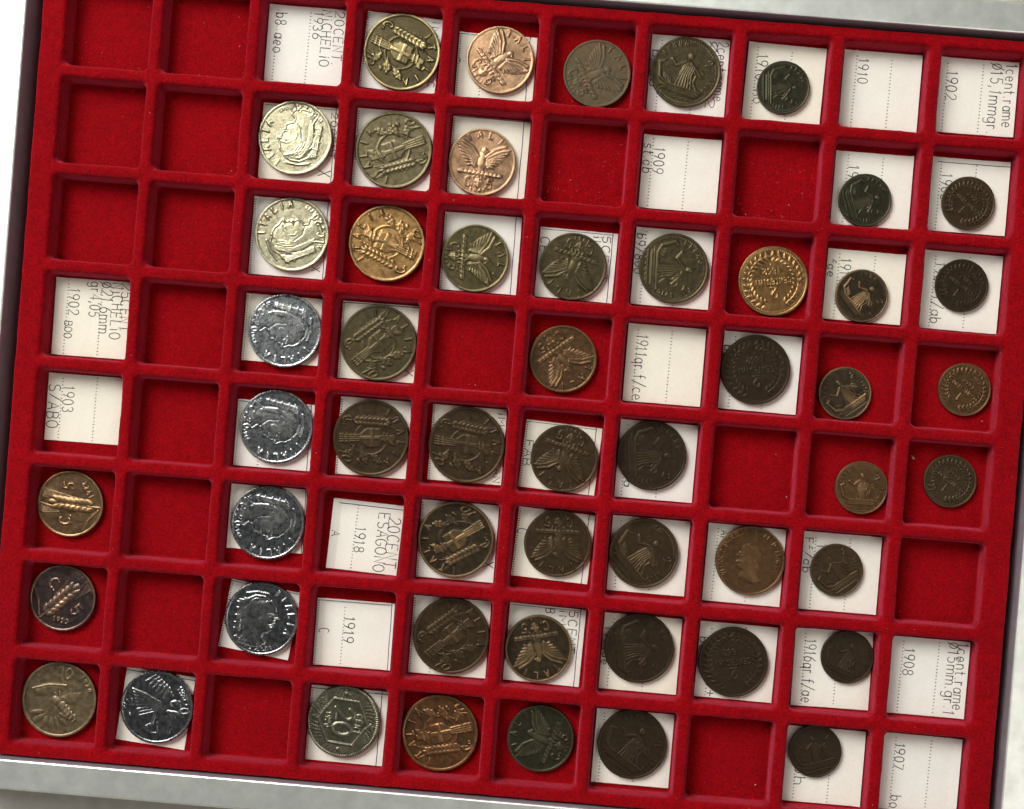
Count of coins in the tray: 52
